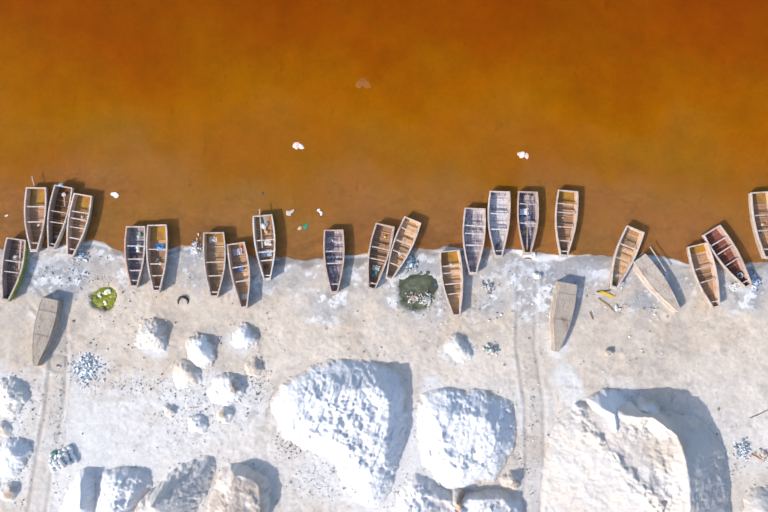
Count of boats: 24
